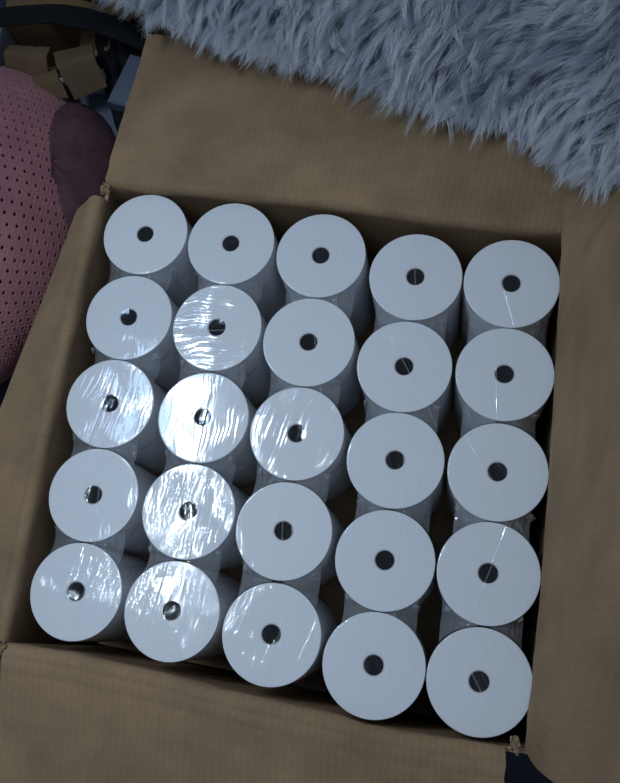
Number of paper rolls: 25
